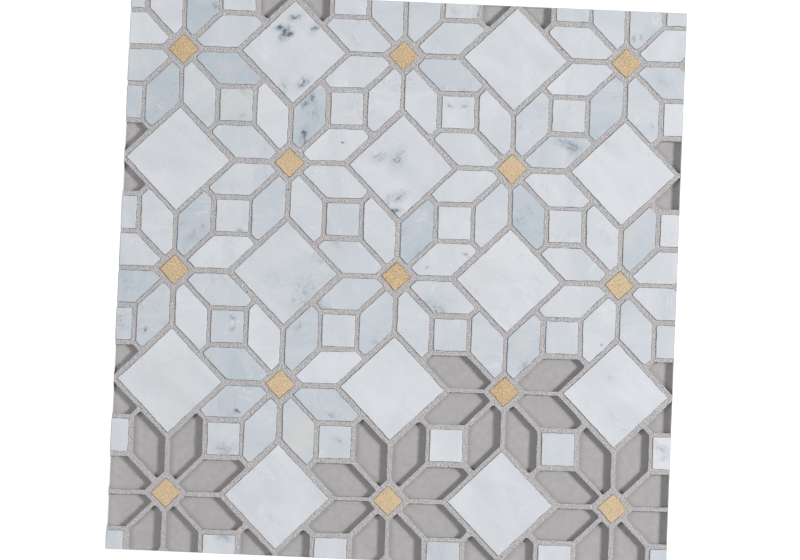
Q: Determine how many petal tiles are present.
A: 74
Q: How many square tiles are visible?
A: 36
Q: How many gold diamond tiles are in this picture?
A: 13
